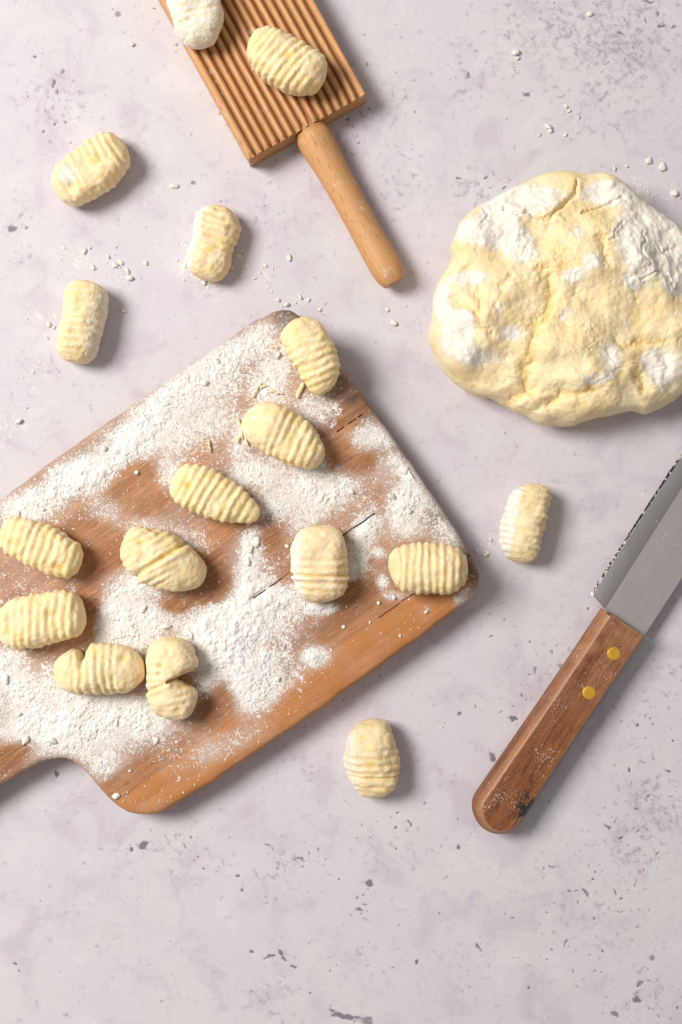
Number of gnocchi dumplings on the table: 17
